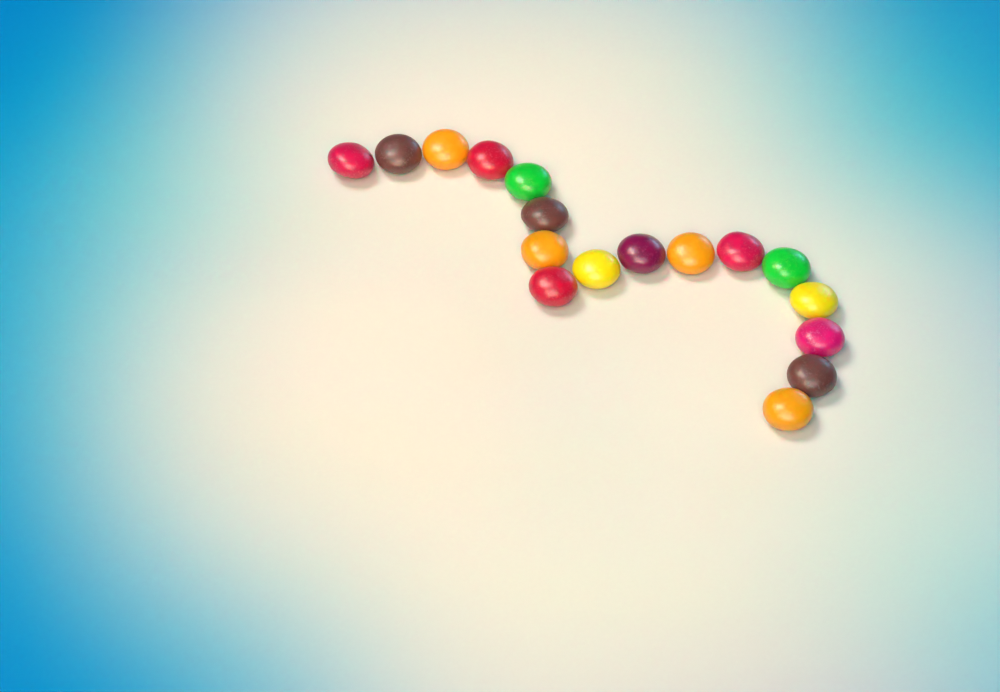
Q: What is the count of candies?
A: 17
